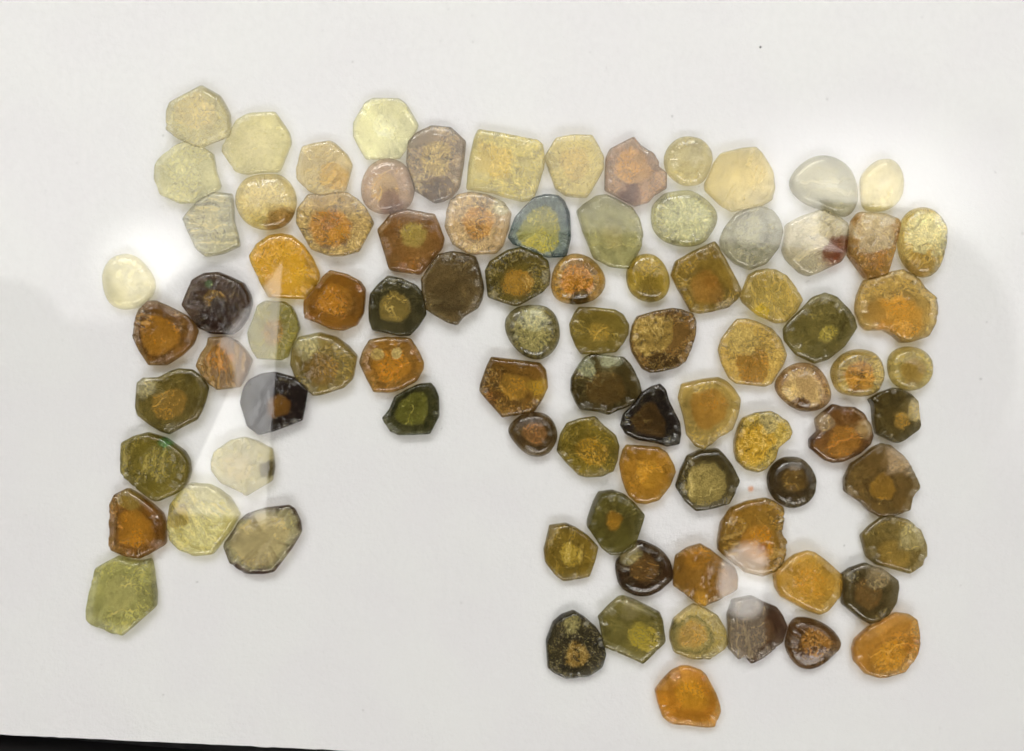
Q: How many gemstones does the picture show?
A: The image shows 88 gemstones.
